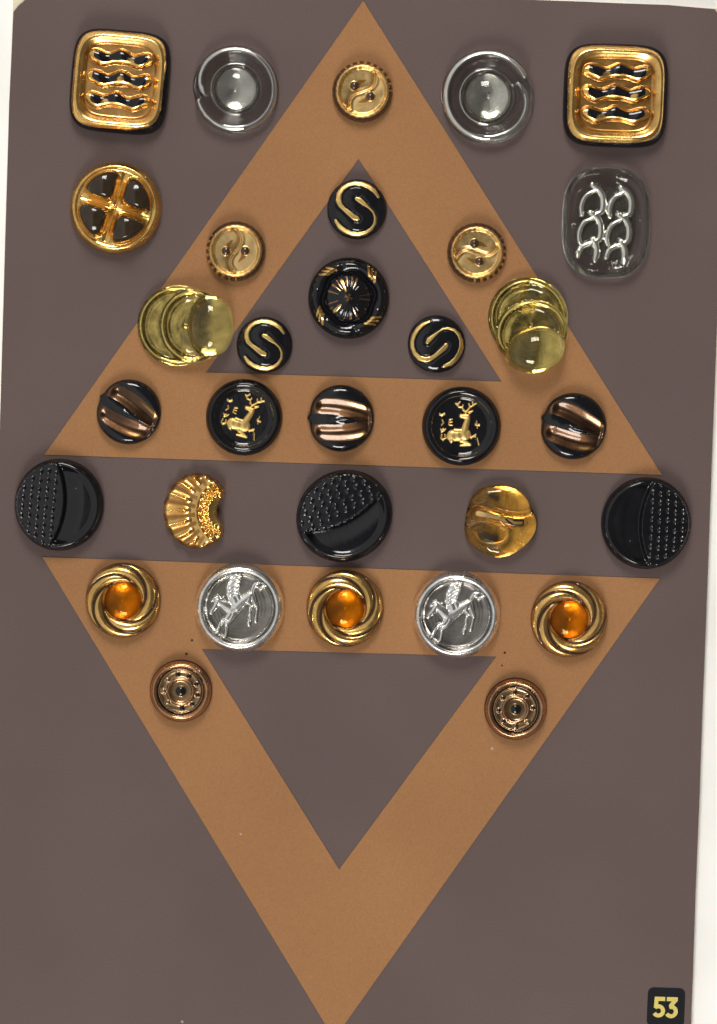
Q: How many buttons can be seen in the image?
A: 32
